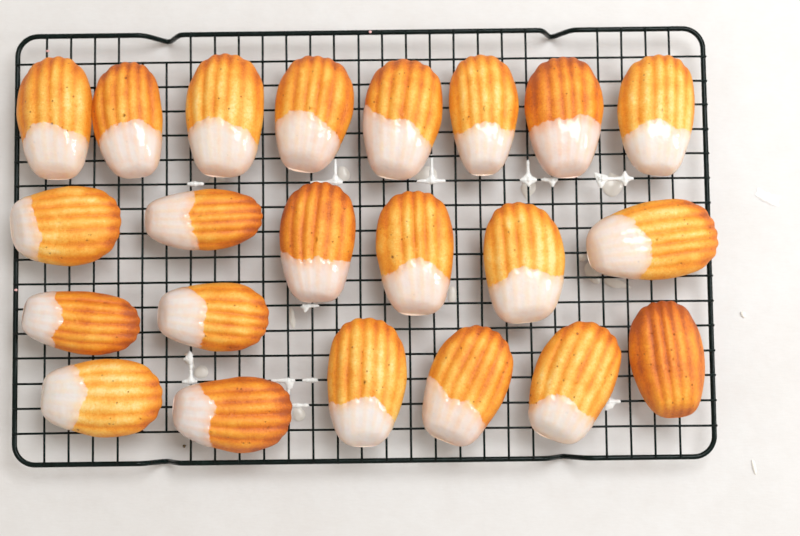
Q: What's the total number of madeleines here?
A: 22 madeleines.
